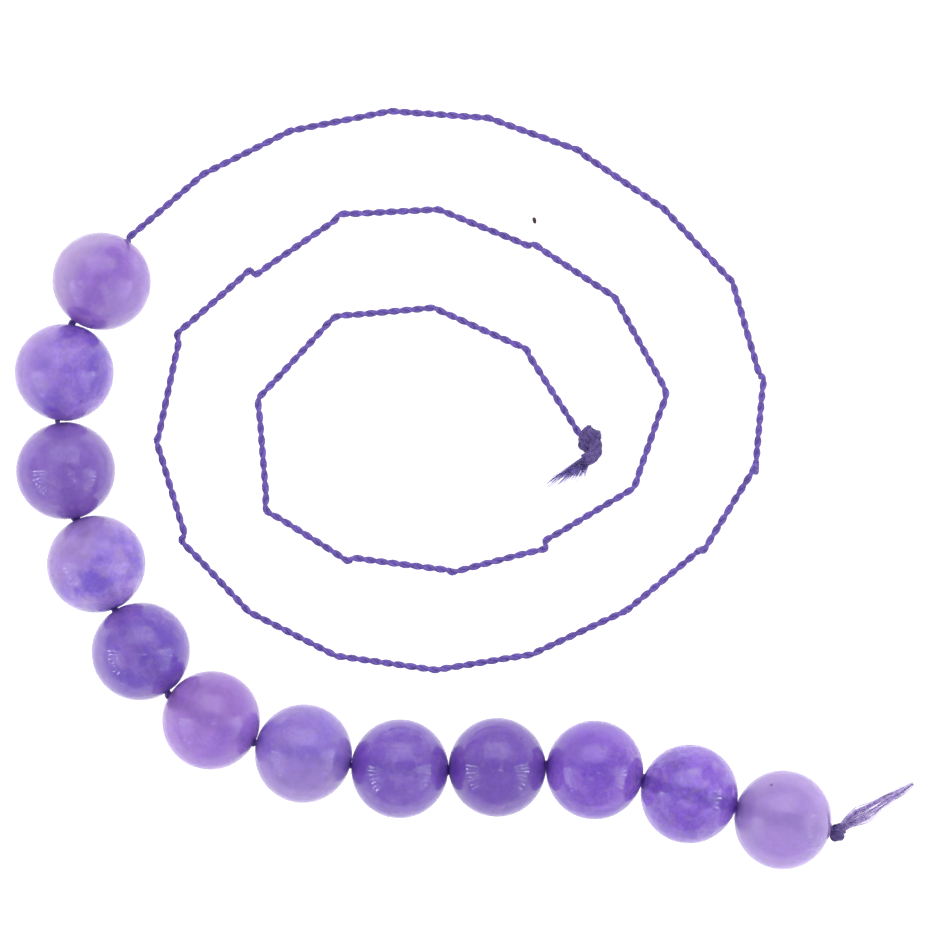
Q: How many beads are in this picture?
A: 12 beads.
